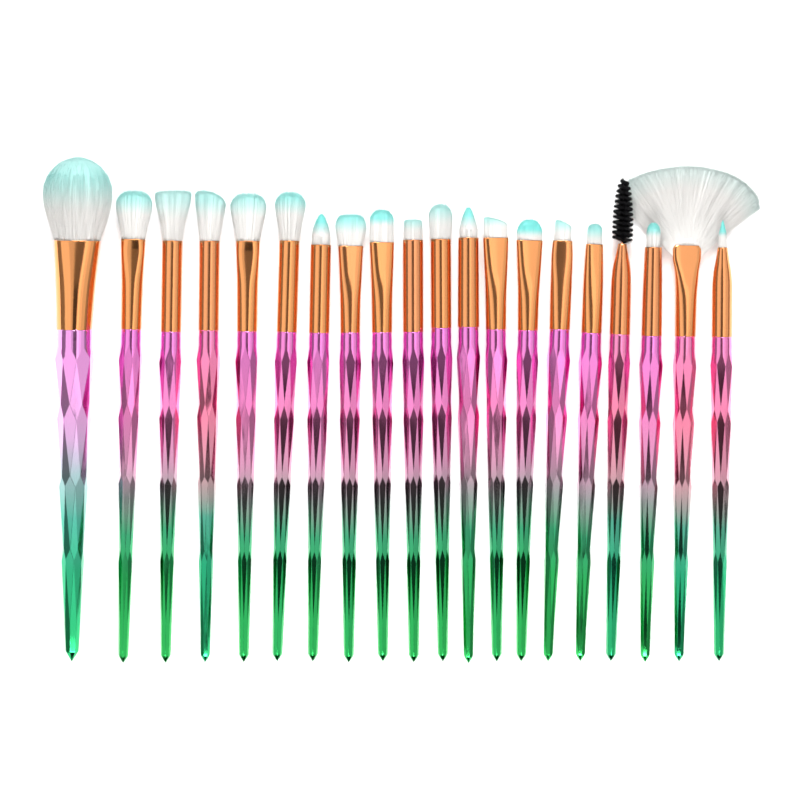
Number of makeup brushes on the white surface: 20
